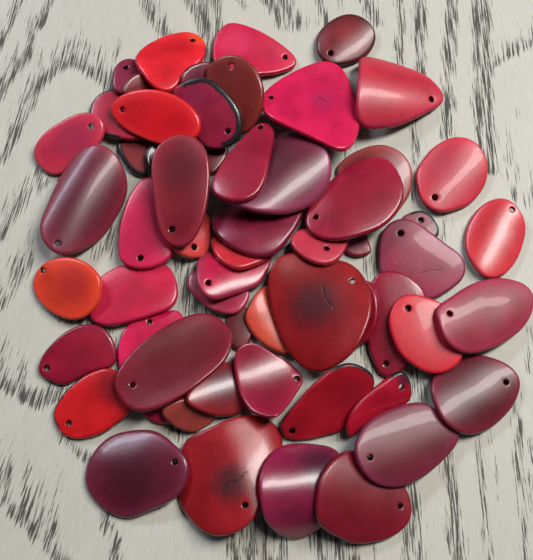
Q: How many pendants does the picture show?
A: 58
